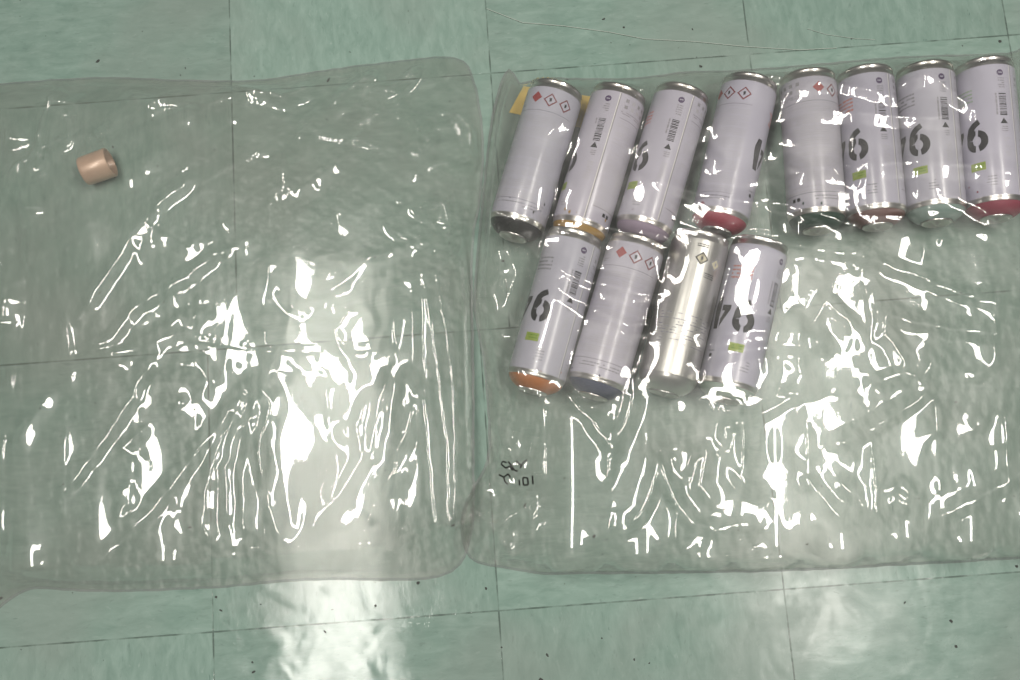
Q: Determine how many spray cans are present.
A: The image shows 12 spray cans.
